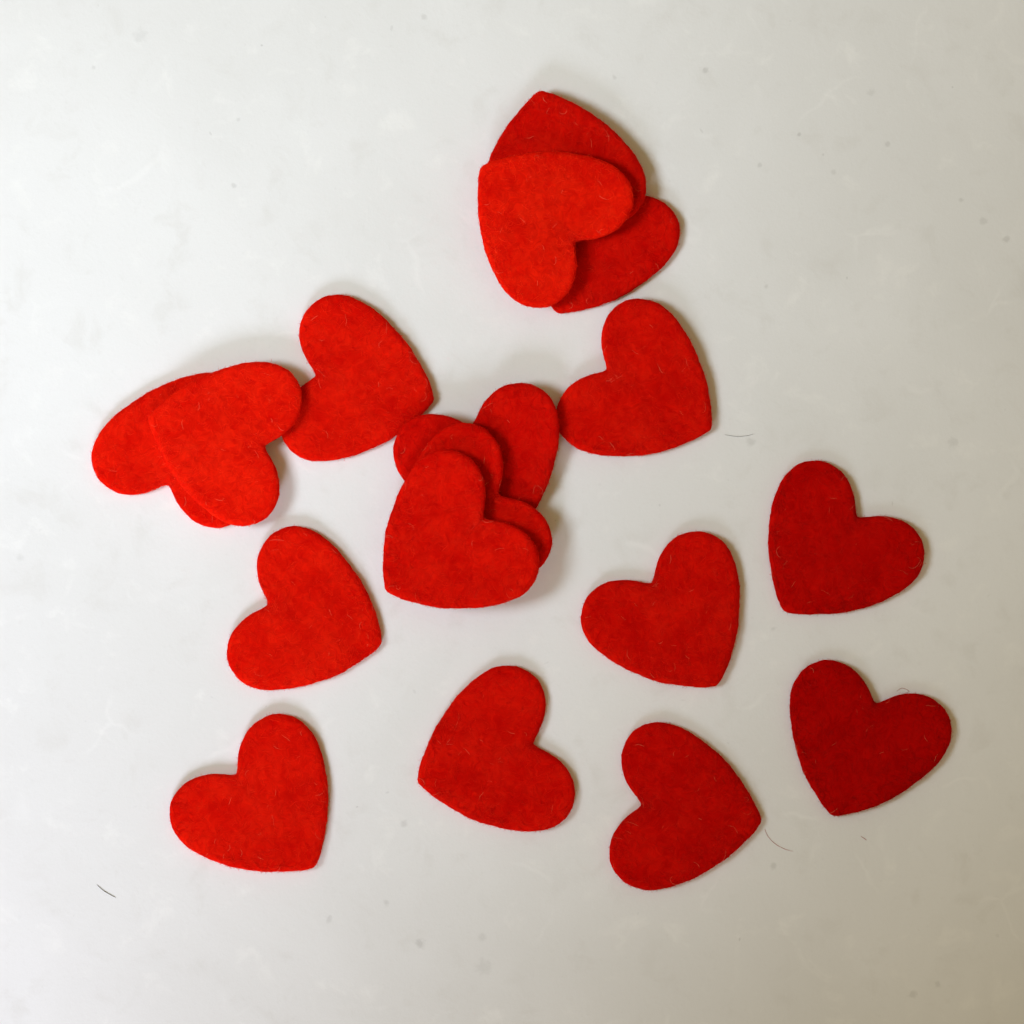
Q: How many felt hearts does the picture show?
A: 17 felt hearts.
